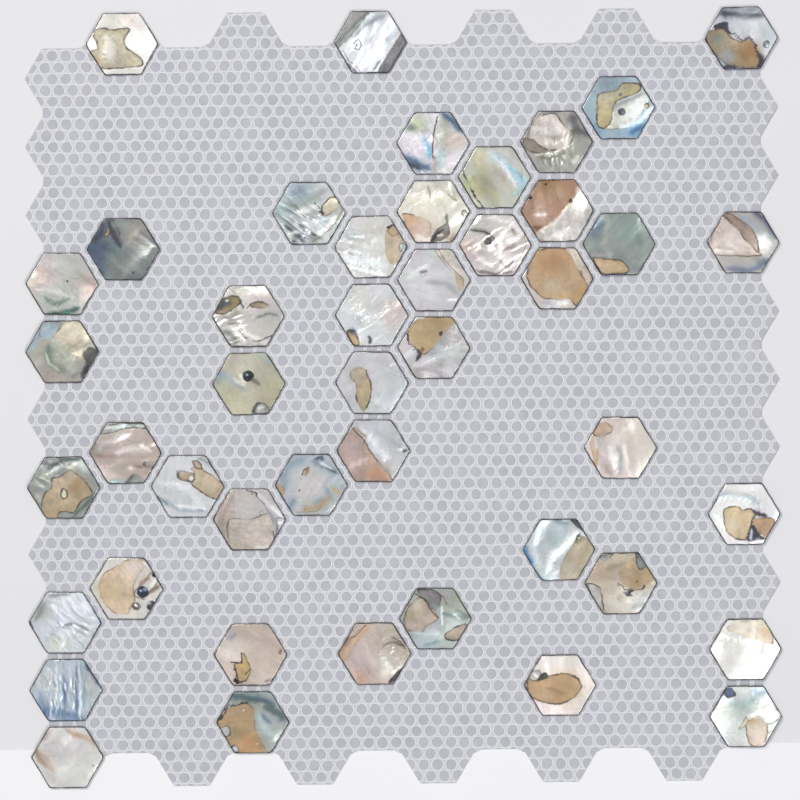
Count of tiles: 45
